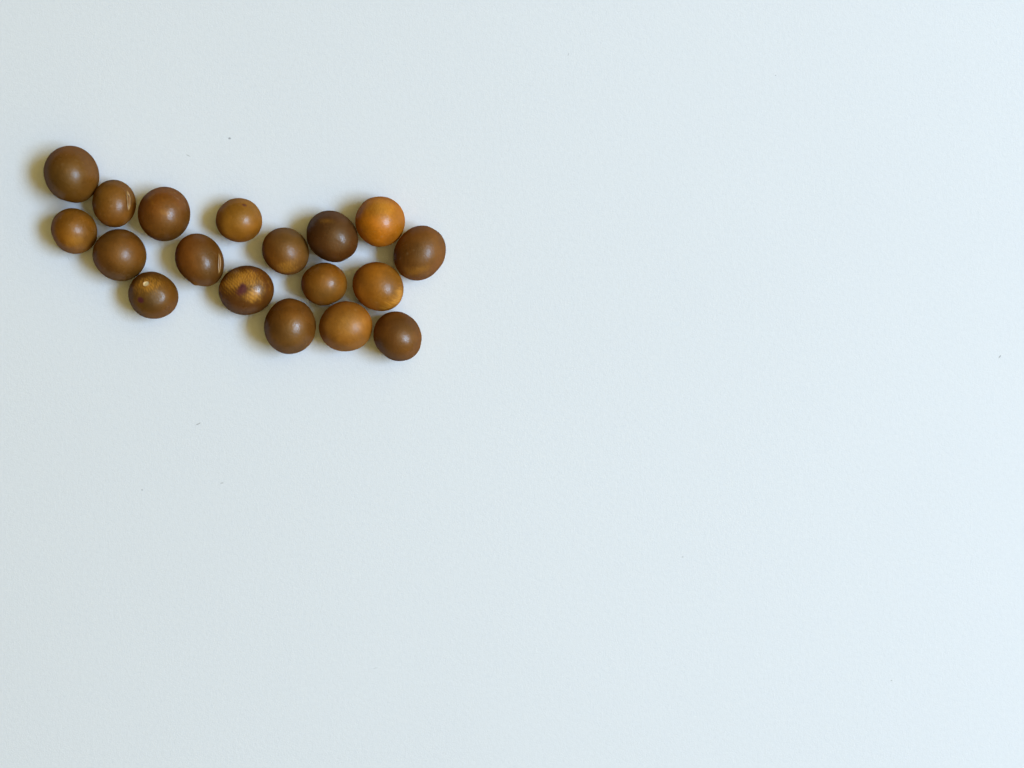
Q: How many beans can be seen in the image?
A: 18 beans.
